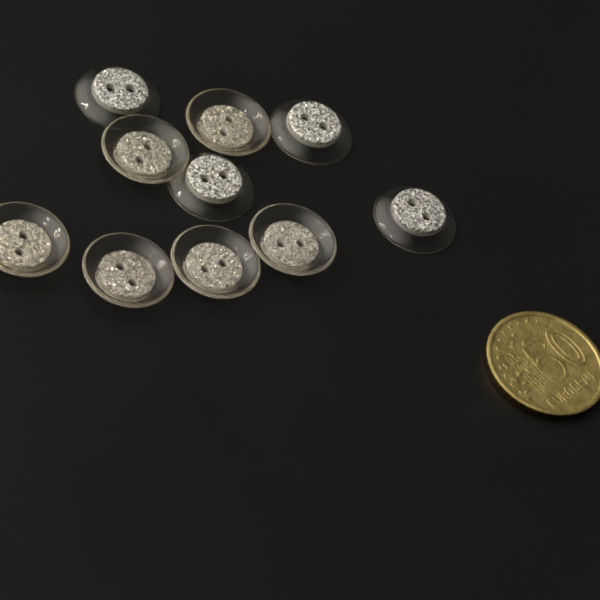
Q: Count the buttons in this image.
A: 10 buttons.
